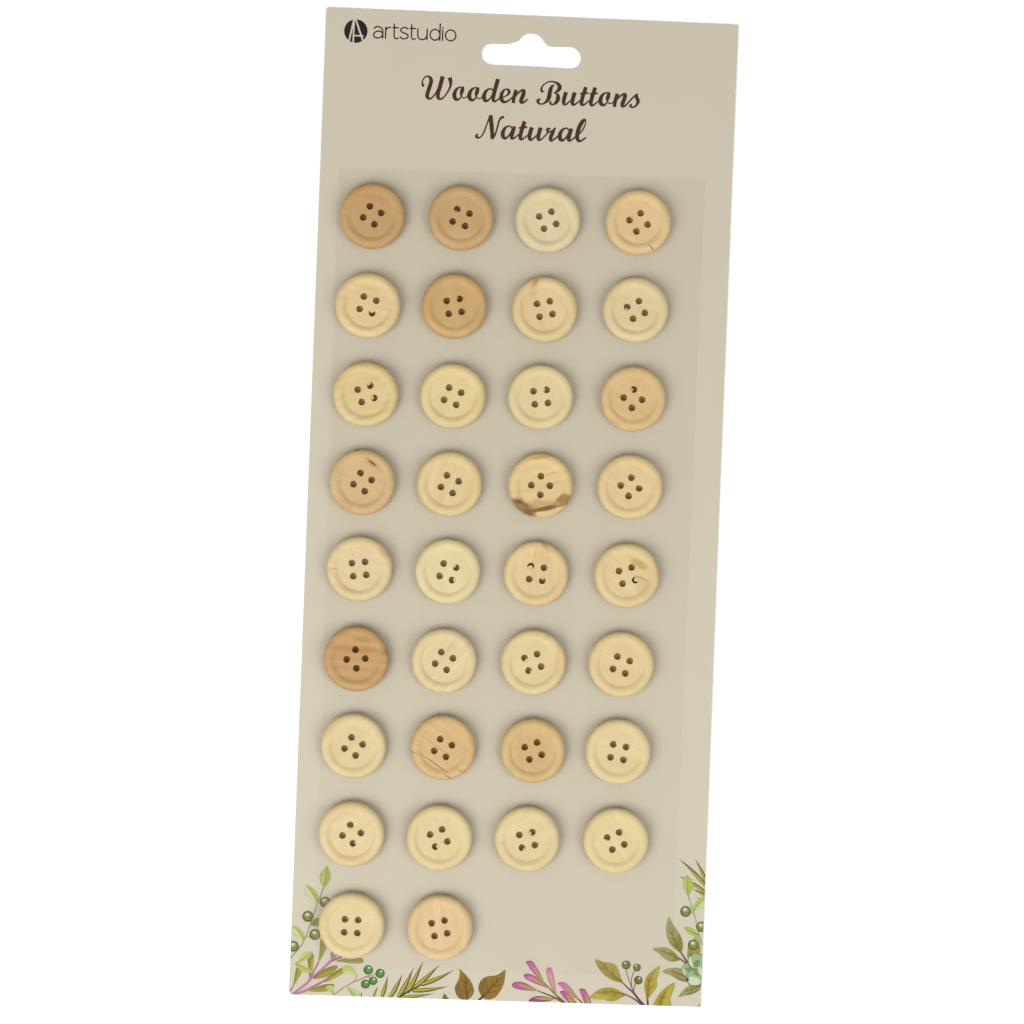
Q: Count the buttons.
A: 34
